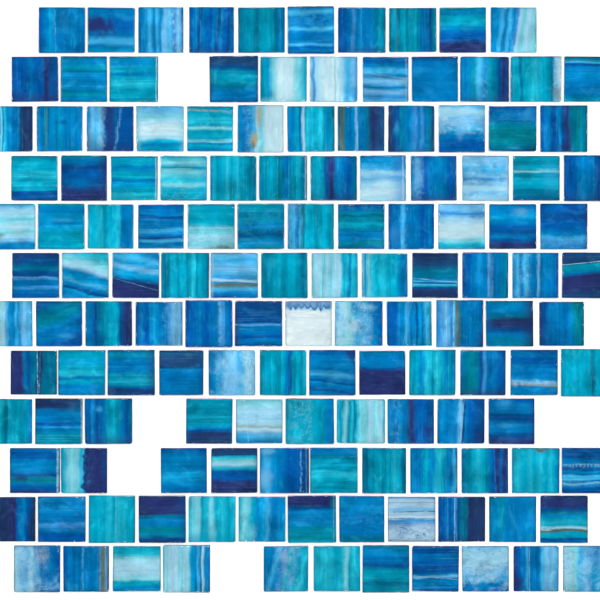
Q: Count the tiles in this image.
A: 137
